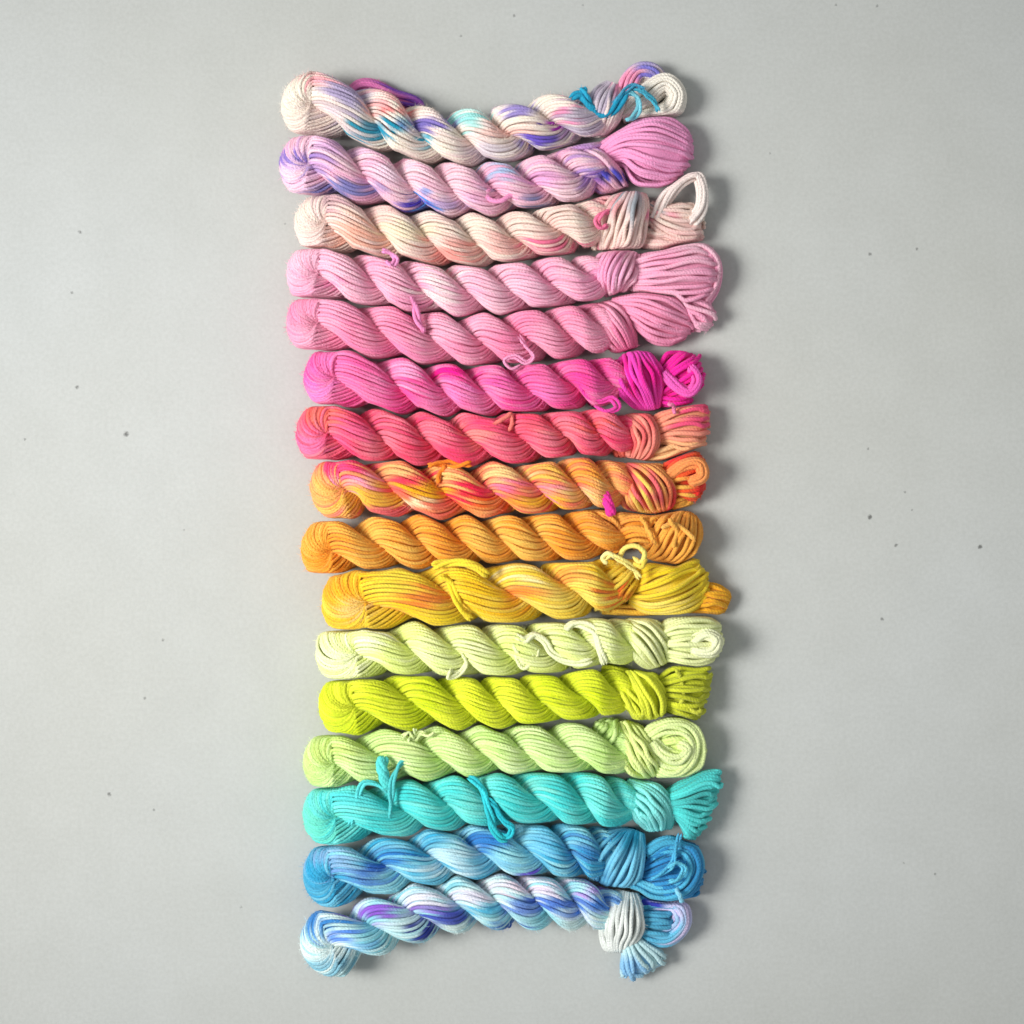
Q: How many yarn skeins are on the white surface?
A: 16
